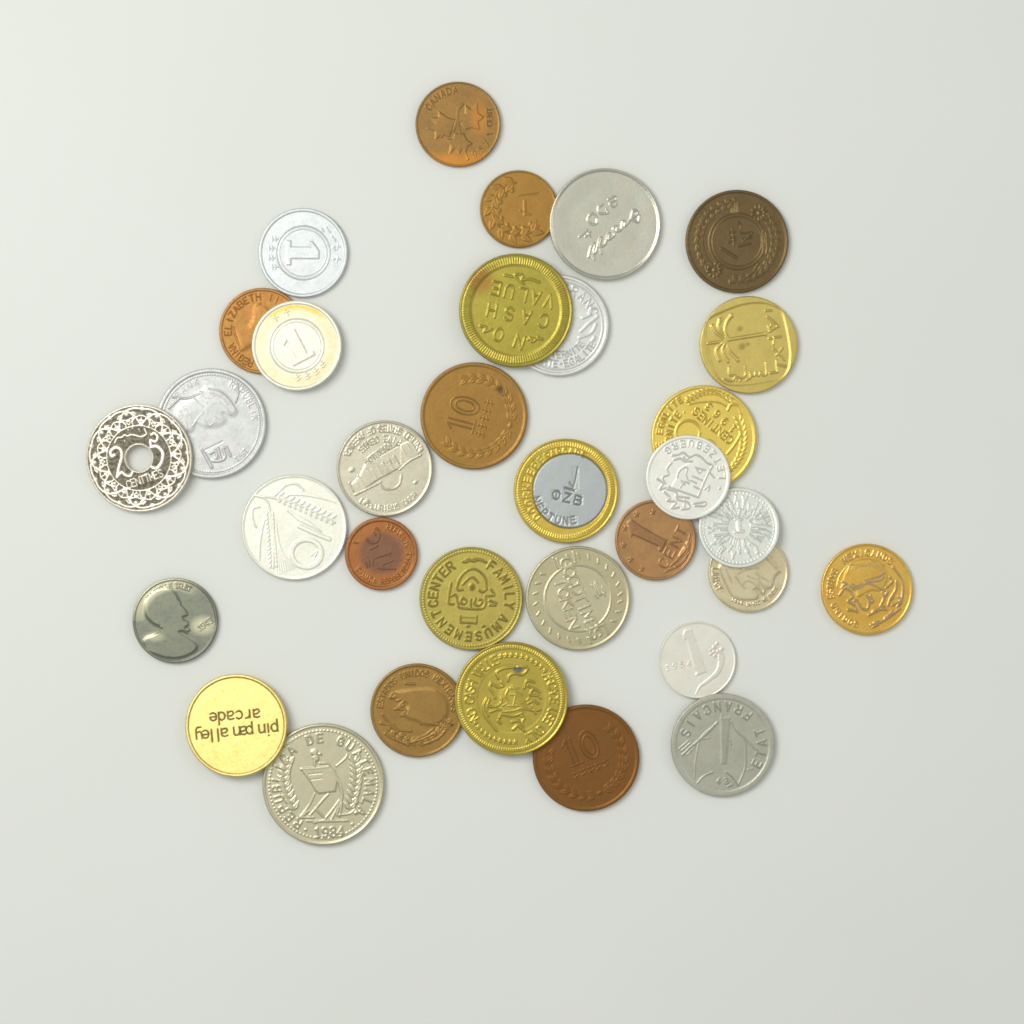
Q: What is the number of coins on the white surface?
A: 33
